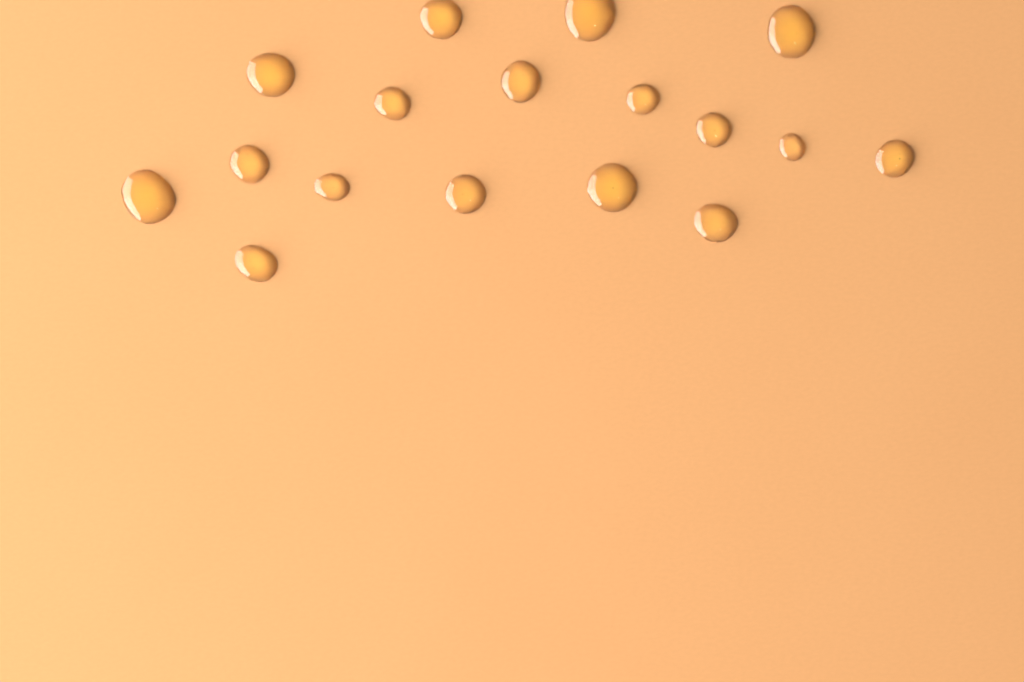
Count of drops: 17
